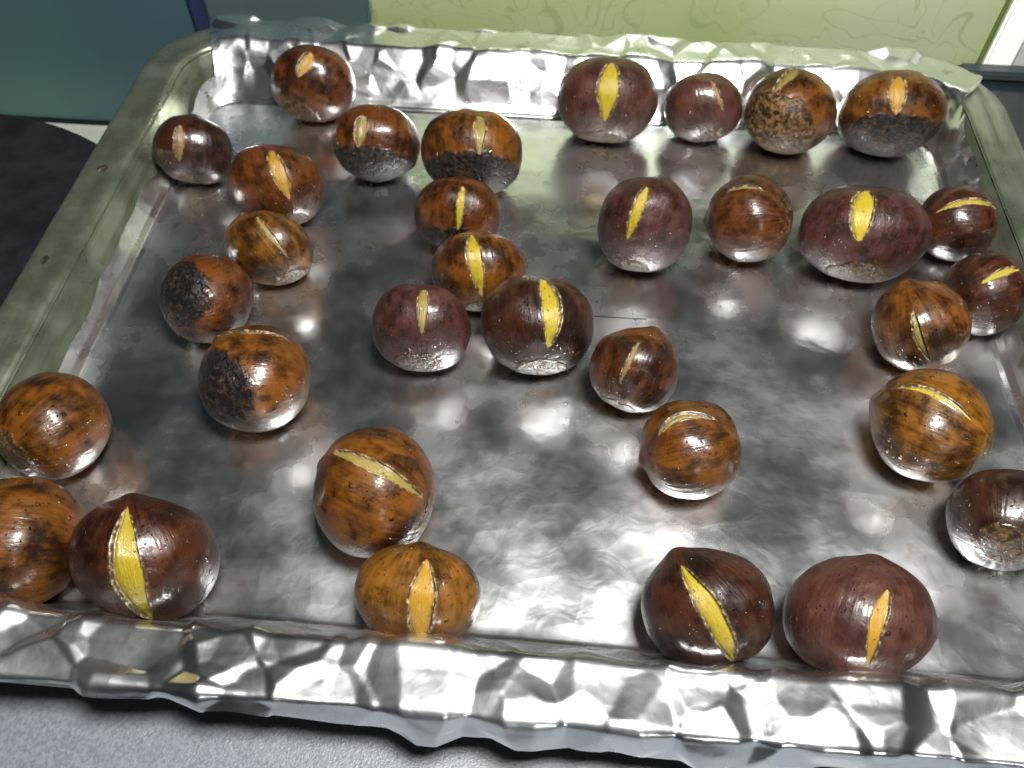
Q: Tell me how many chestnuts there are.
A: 33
